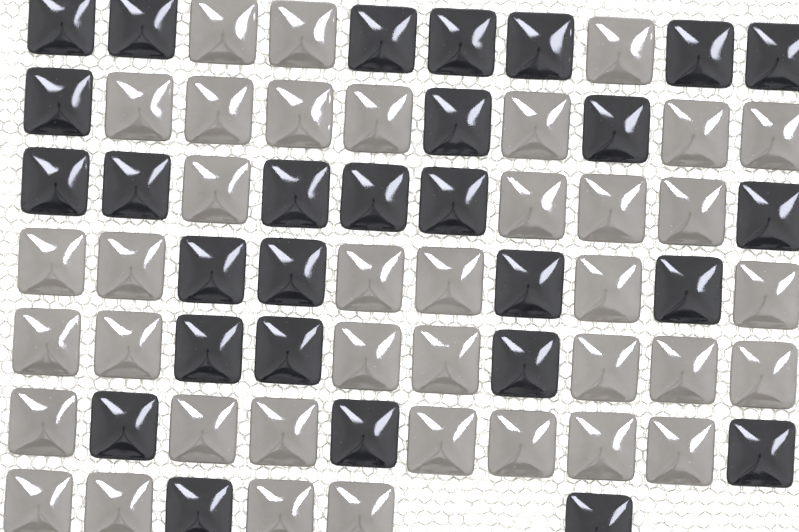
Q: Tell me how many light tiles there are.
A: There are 38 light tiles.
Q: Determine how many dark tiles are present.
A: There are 28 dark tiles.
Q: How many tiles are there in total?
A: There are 66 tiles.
